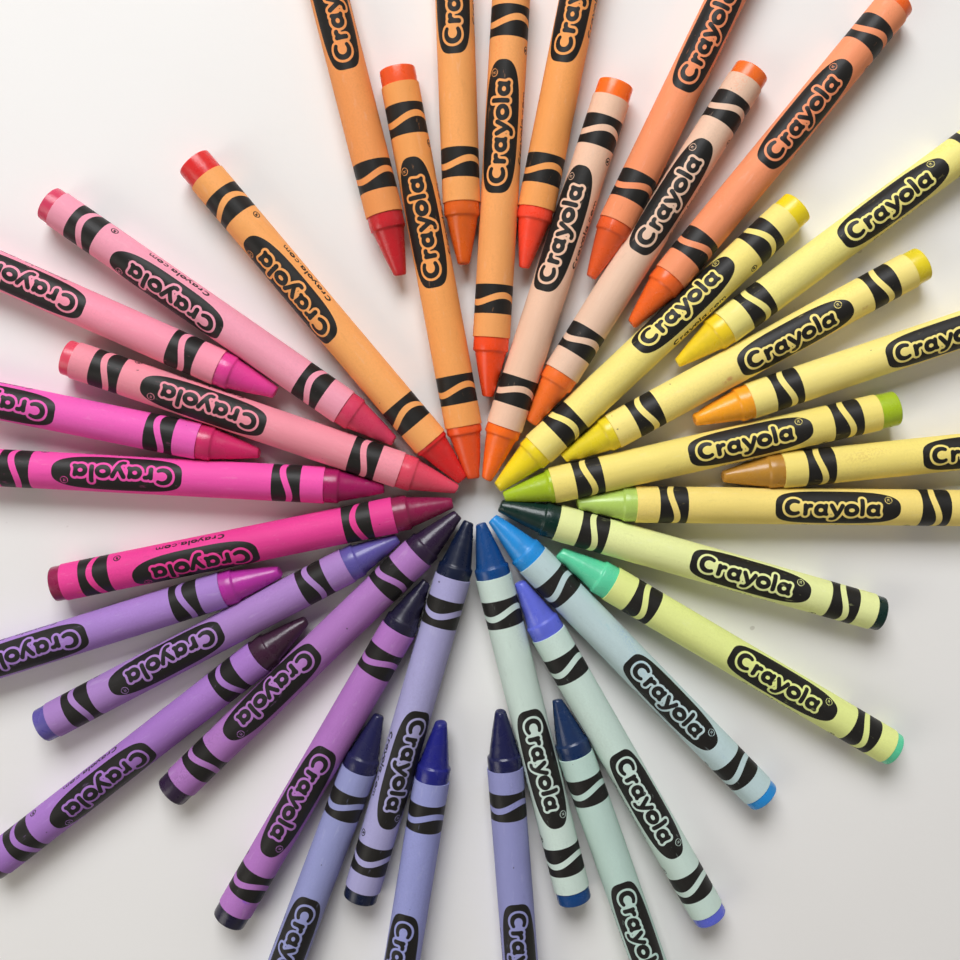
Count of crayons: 38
